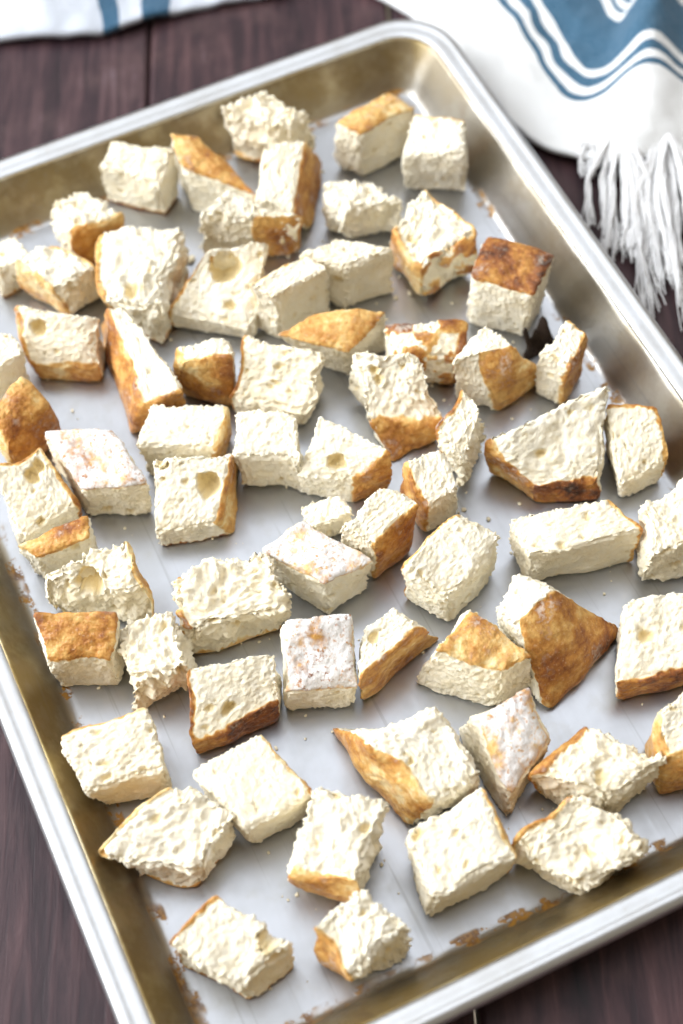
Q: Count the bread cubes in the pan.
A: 67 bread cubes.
